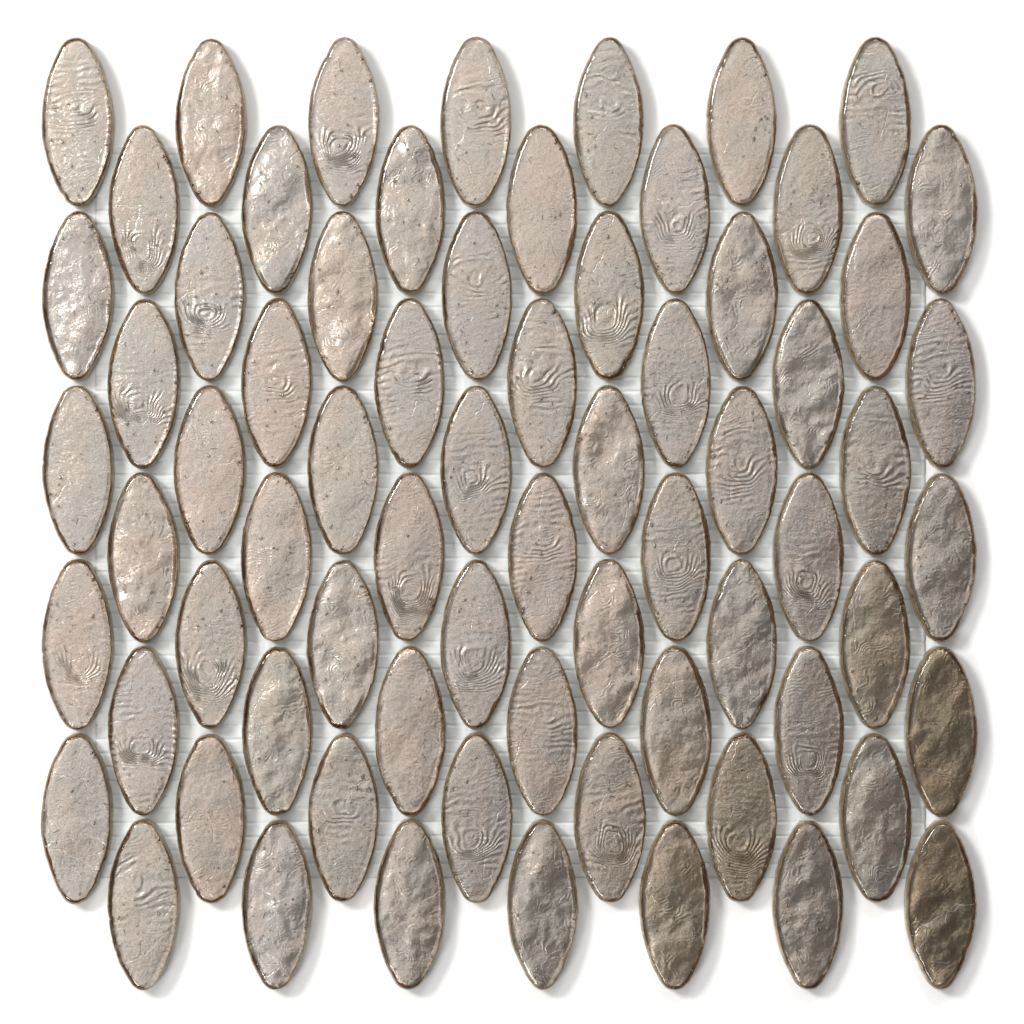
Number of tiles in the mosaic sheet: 70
